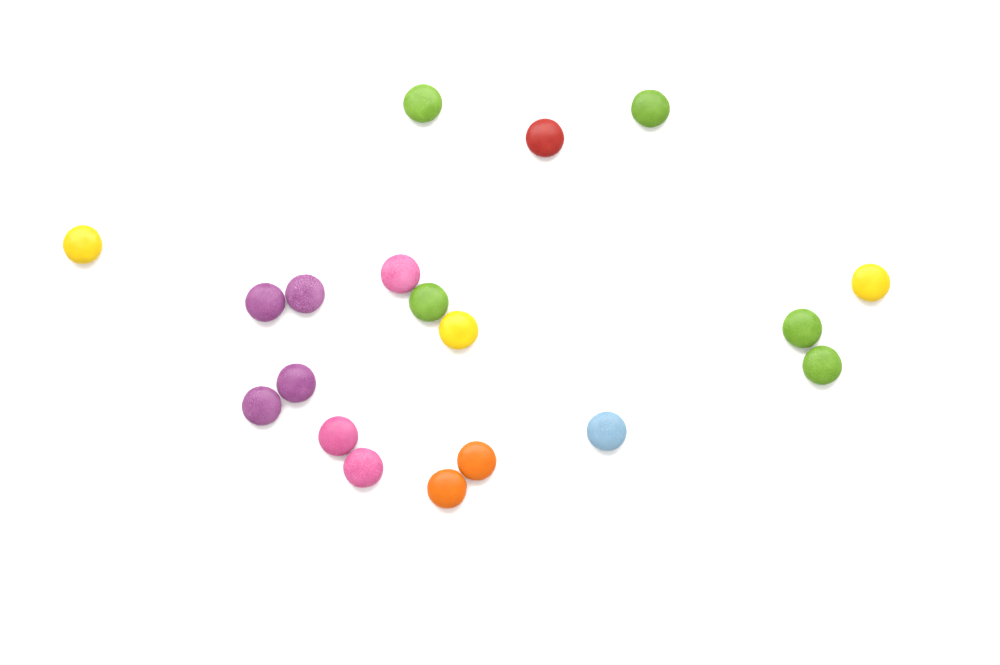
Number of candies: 19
